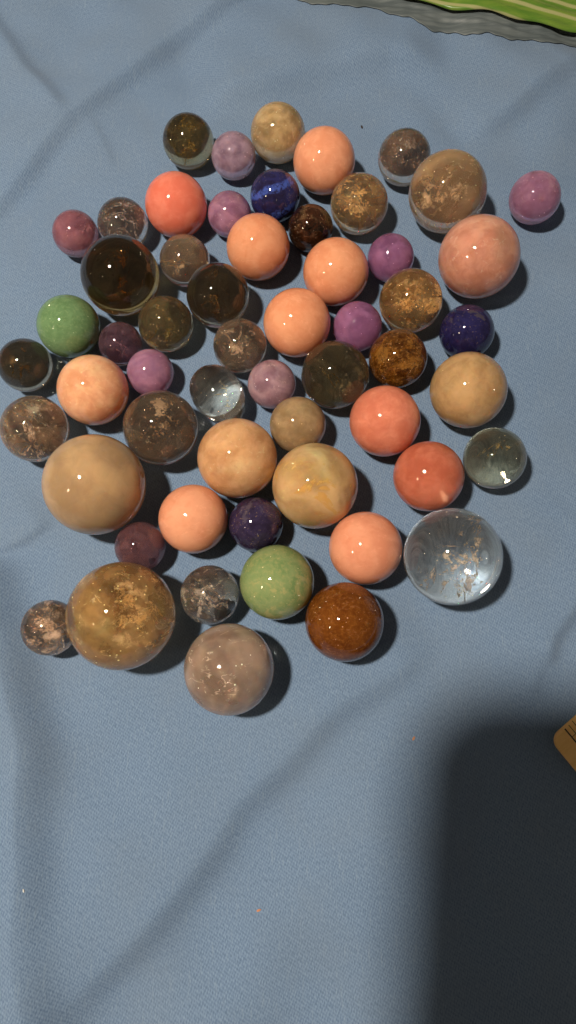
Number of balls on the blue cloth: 56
